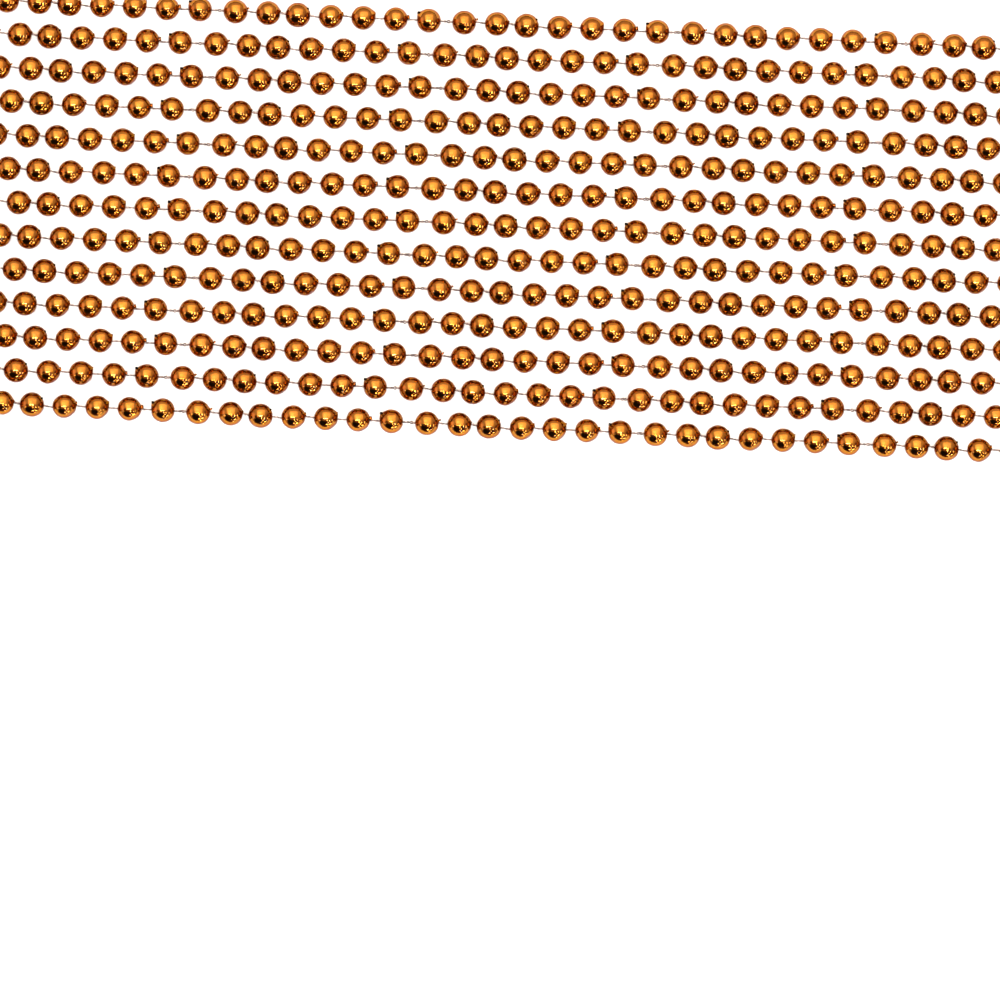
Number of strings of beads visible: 13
